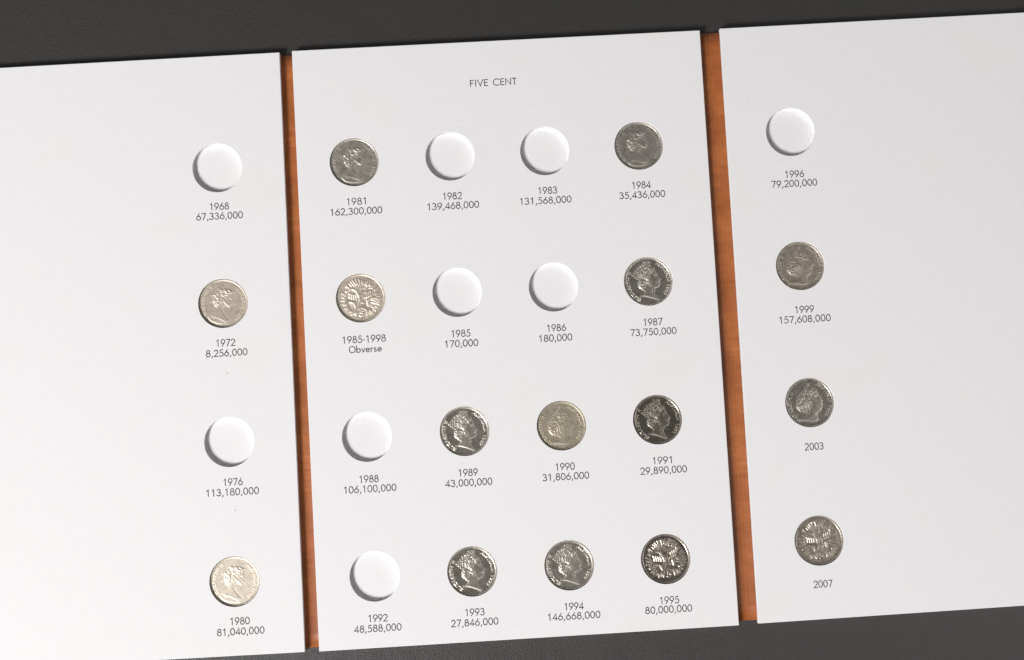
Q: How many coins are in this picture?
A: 15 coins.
